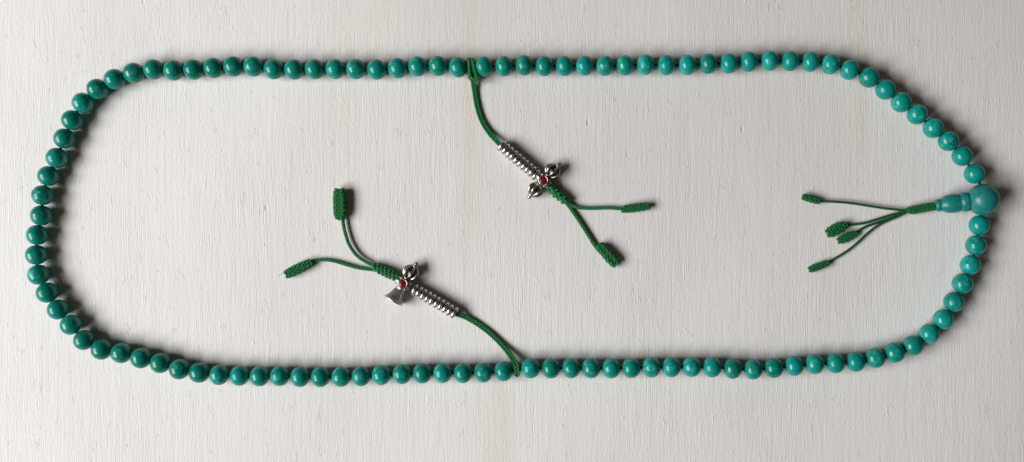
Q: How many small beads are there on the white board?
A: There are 108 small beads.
